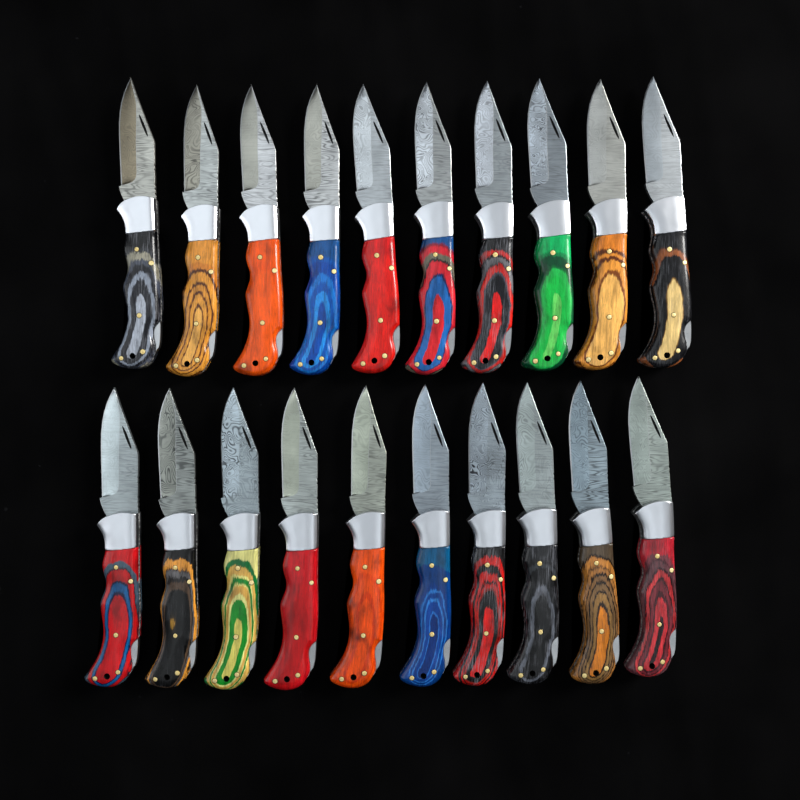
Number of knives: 20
